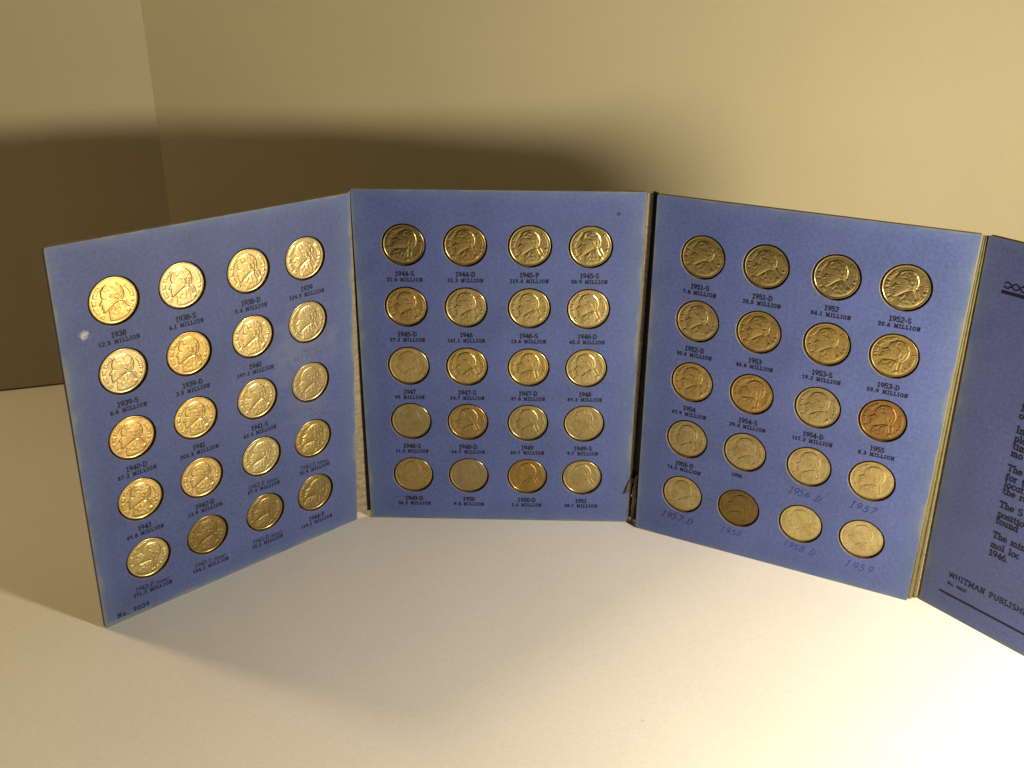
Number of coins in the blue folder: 60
